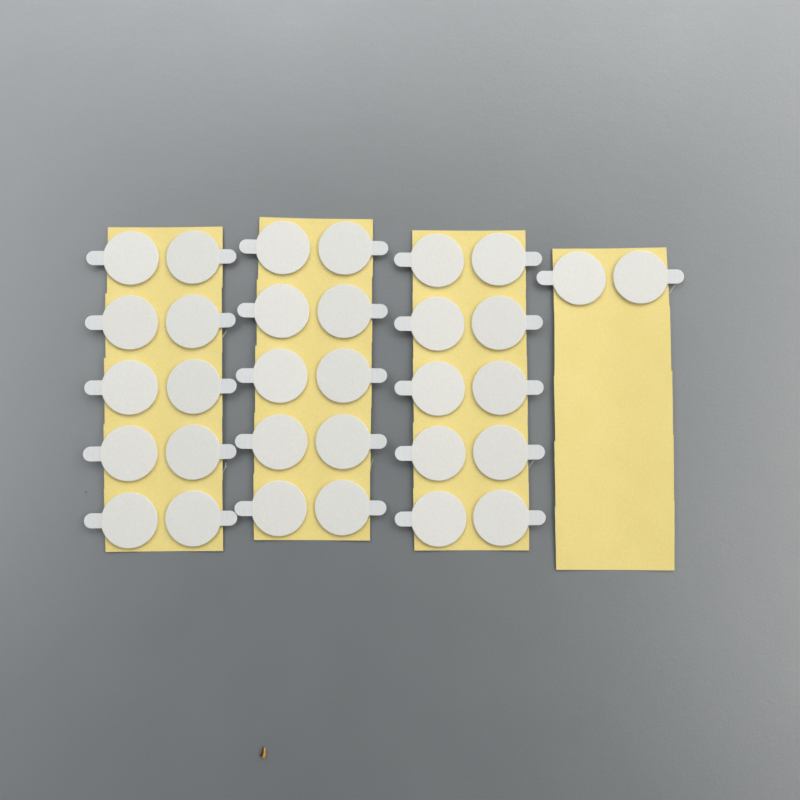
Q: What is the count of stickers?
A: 32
